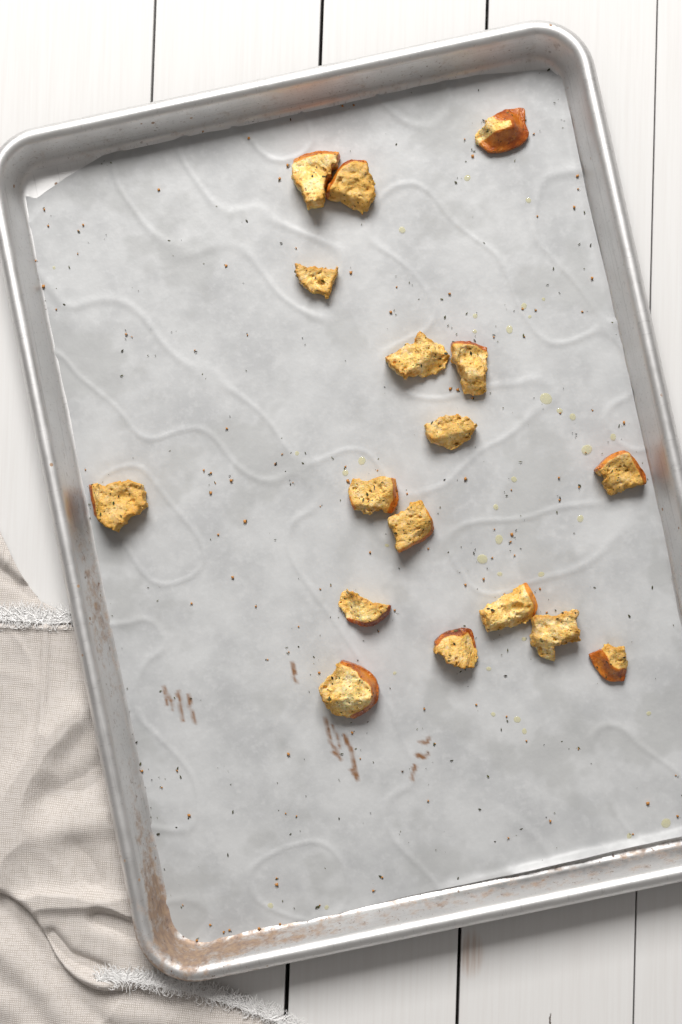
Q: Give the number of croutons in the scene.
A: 17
